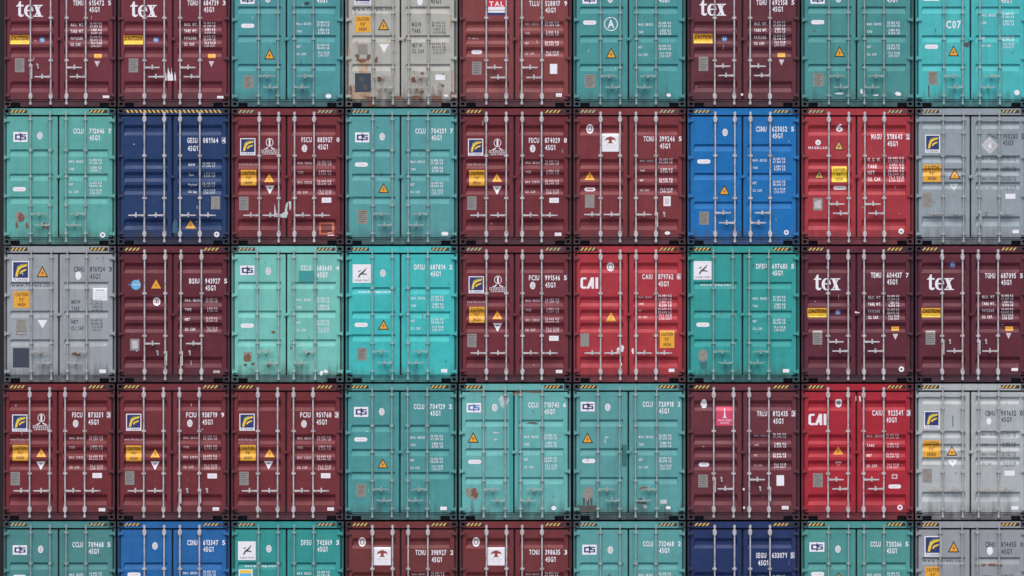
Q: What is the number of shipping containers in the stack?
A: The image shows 45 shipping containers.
